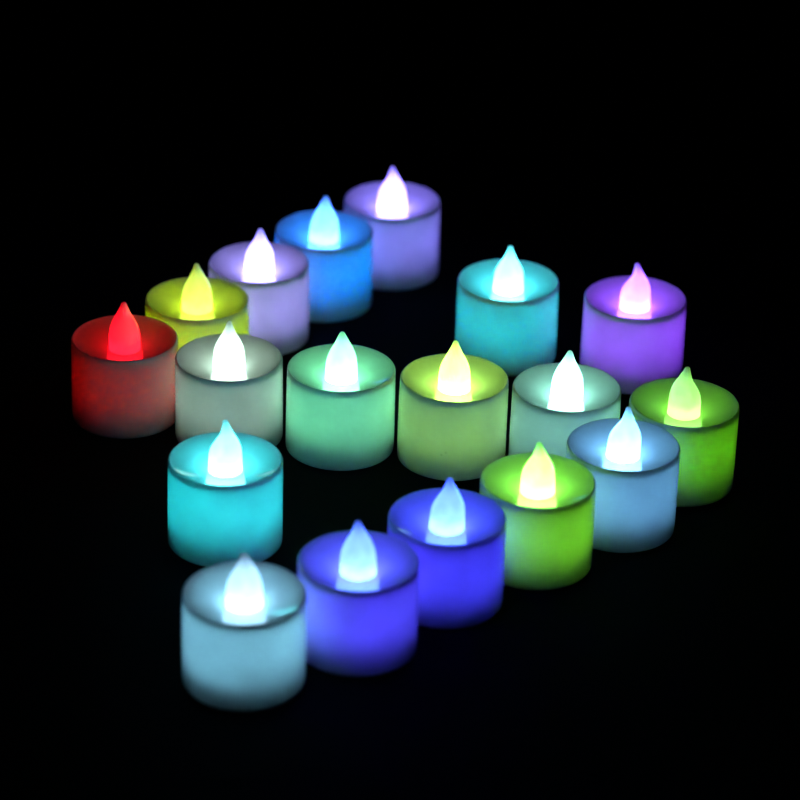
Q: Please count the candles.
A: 18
